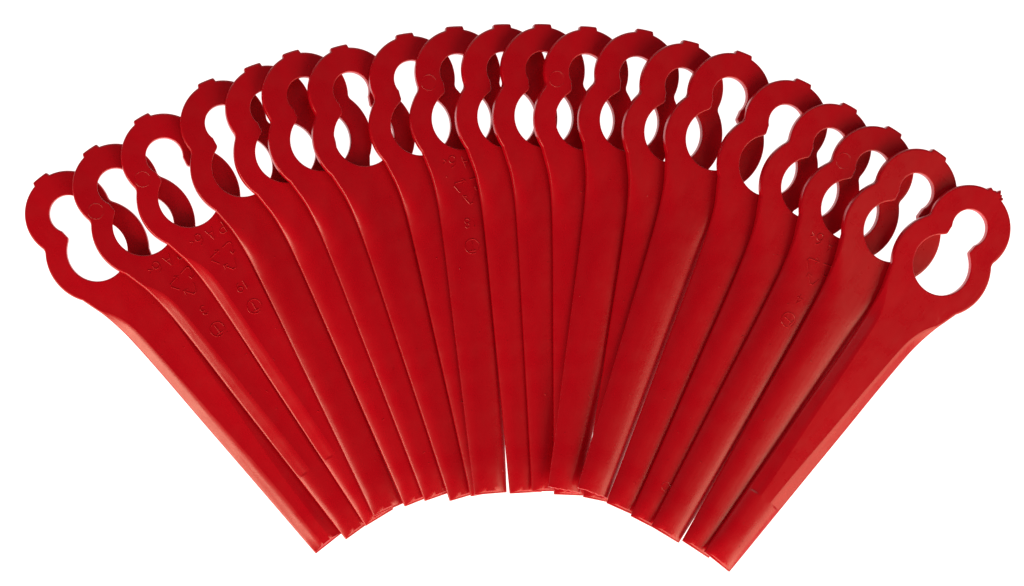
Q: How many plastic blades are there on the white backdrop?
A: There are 20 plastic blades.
